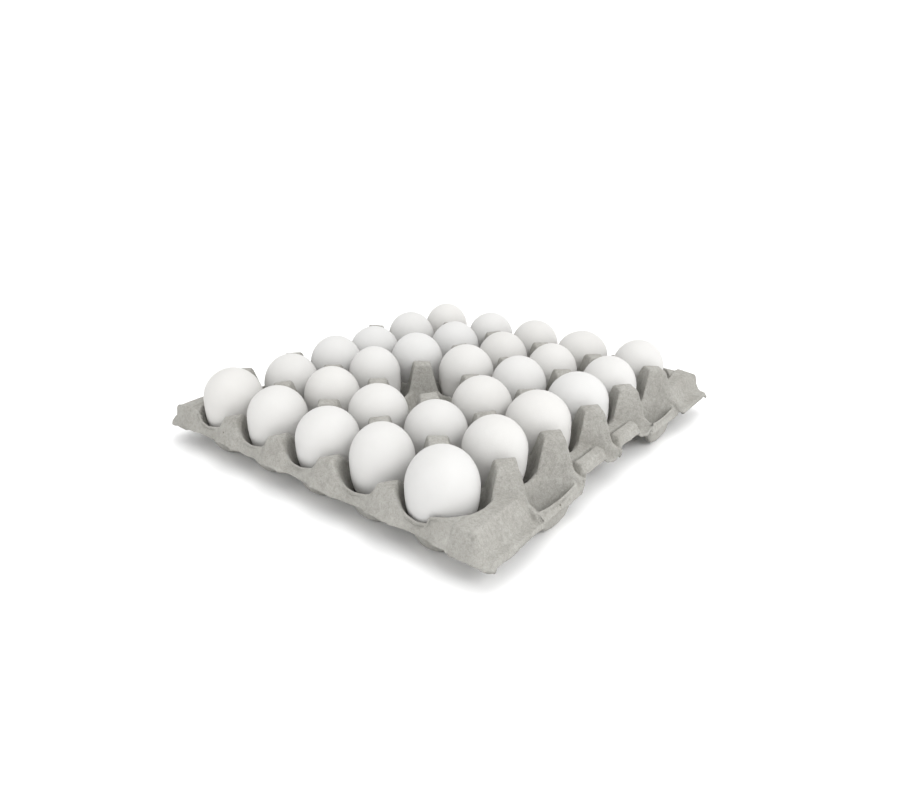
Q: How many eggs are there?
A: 29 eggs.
